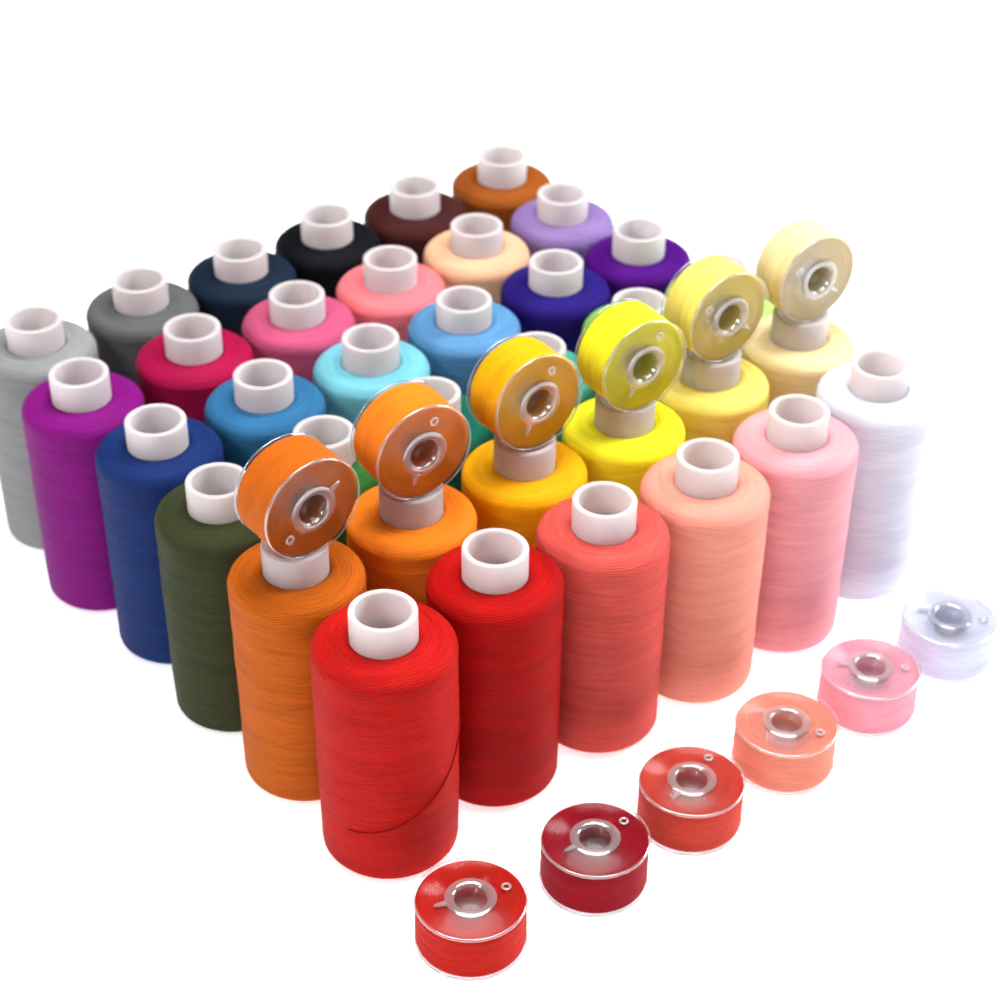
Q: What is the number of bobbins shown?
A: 12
